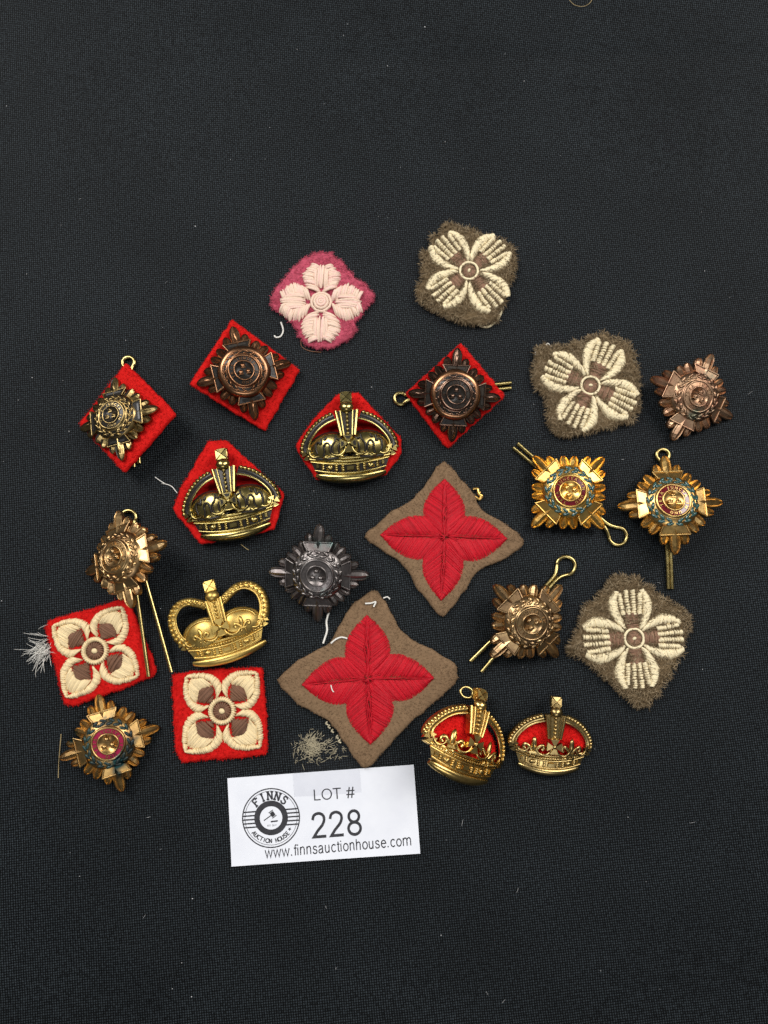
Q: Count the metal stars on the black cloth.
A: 10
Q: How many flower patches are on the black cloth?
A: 6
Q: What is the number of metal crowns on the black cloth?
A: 5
